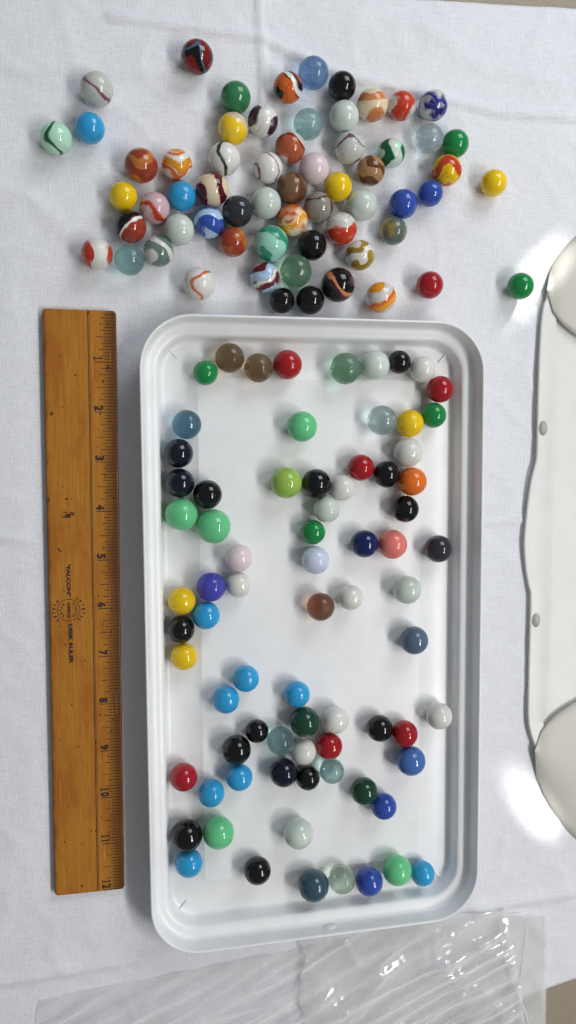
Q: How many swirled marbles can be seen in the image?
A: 36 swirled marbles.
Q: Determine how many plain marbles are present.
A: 102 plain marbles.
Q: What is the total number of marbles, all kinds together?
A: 138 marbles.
